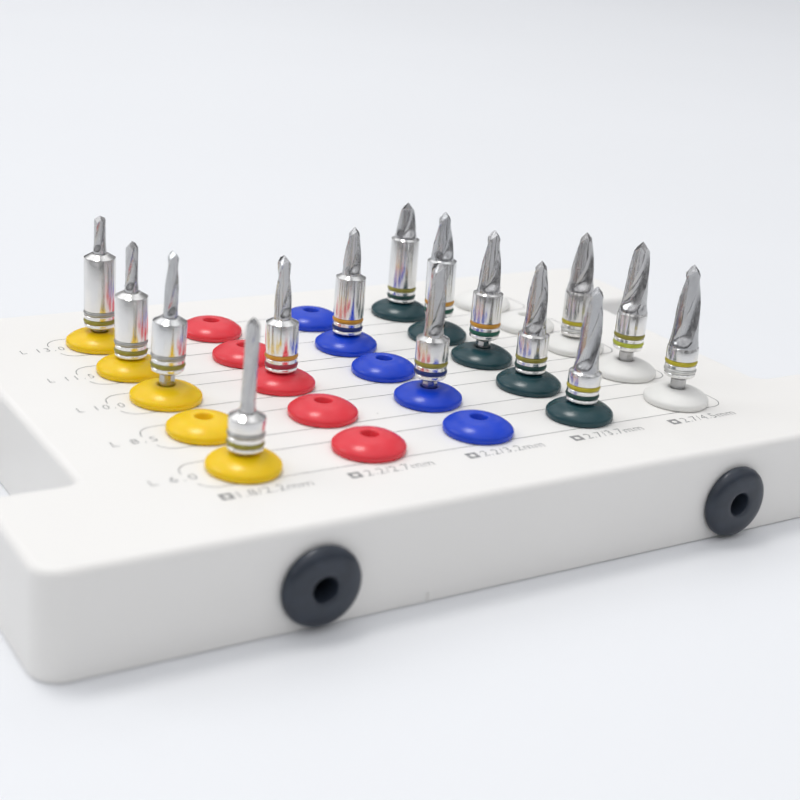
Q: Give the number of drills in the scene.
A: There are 15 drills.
